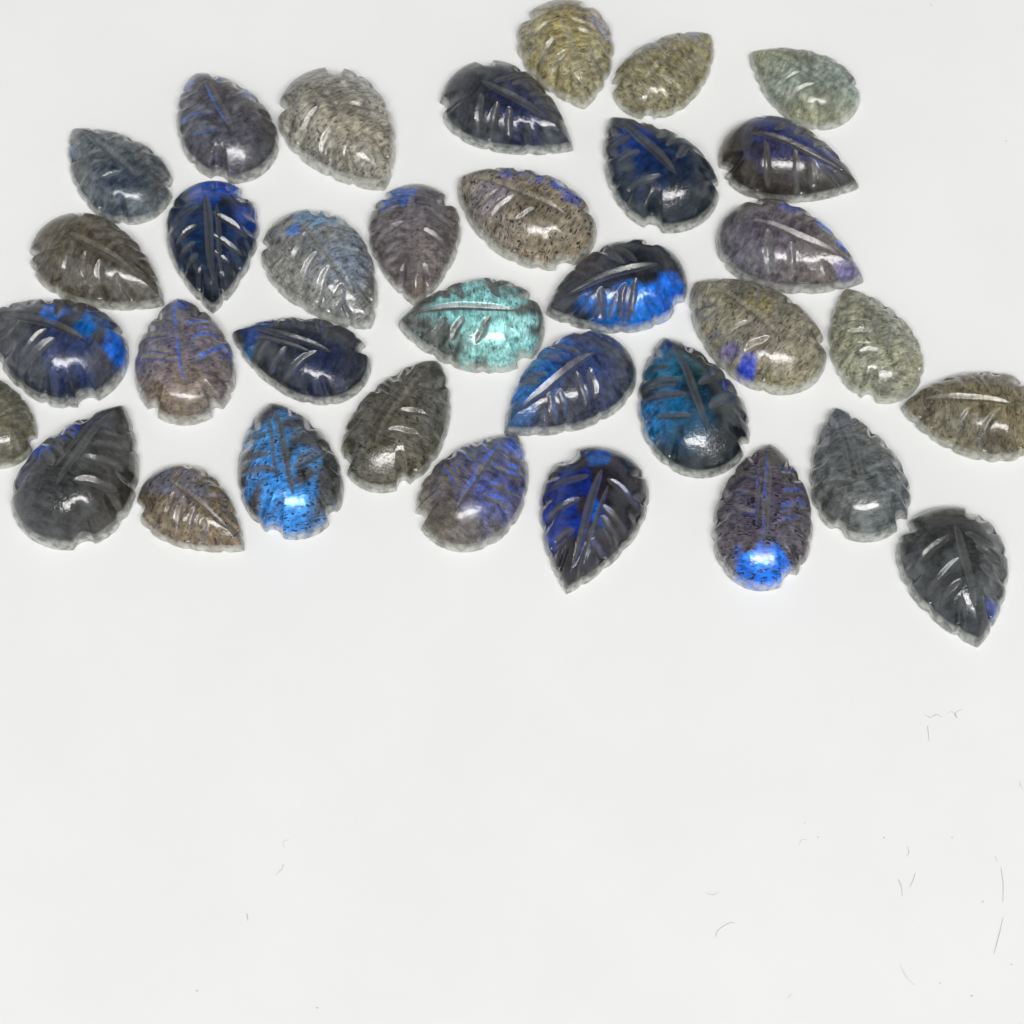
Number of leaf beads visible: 35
